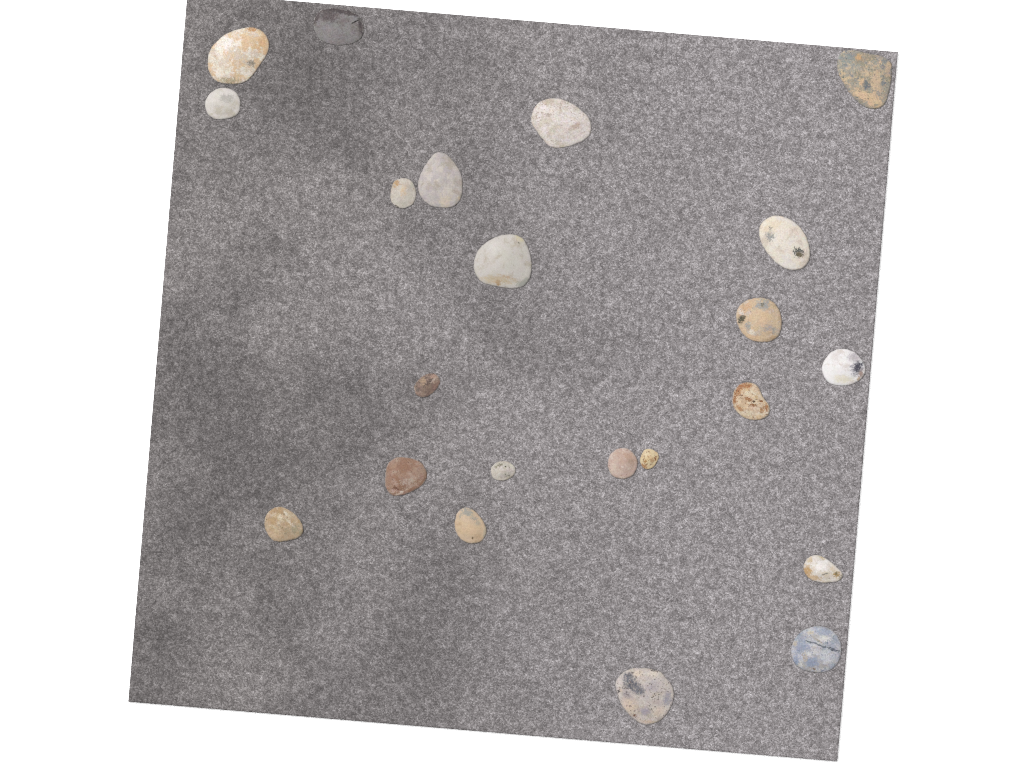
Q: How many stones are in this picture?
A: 22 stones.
